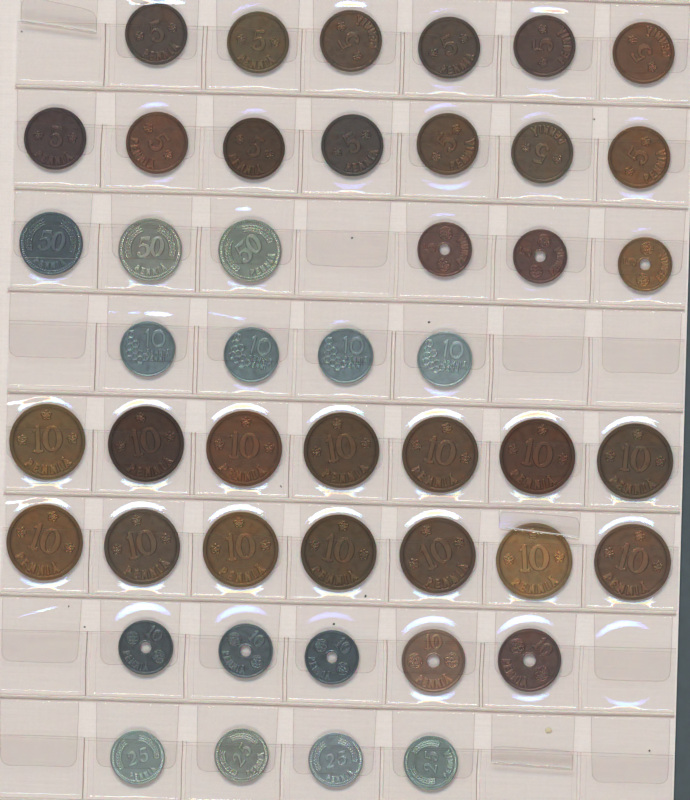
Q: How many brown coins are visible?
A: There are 32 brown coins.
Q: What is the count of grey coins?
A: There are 14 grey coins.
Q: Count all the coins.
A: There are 46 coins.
